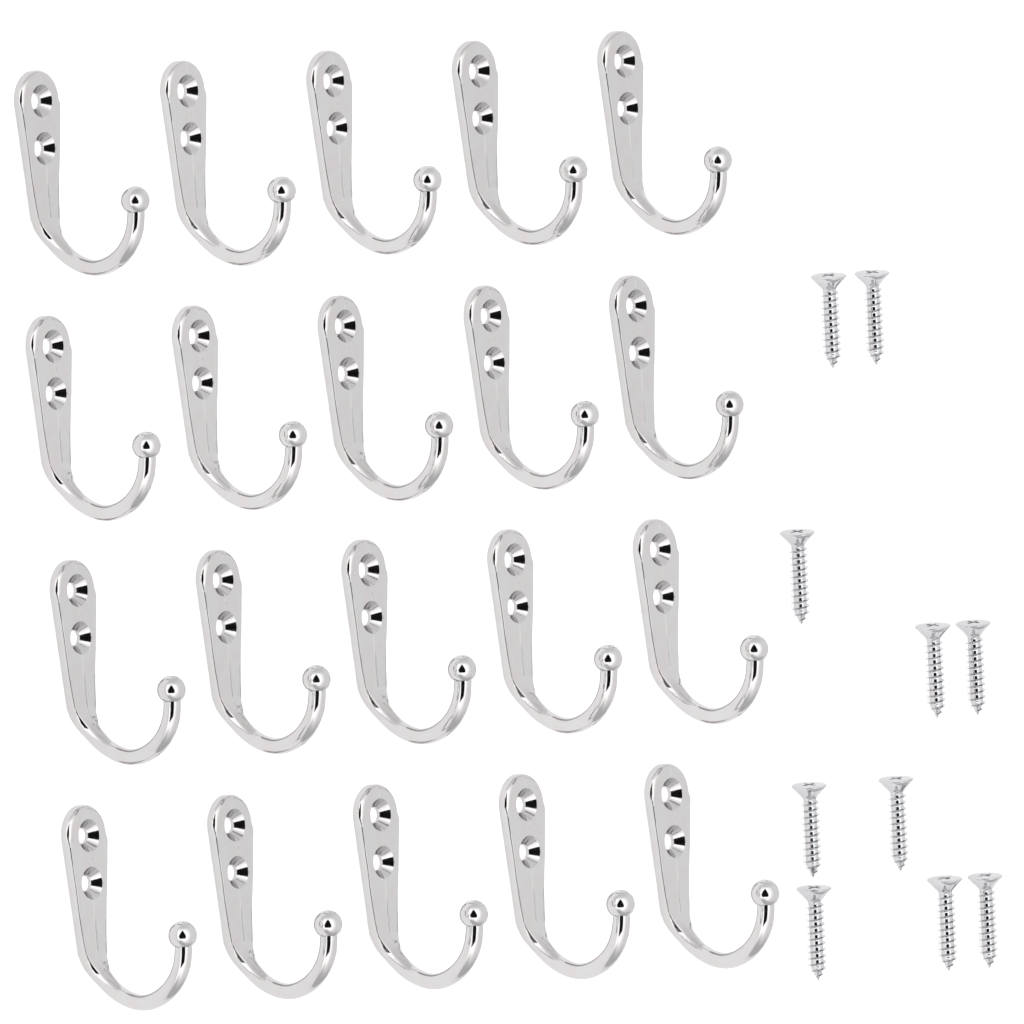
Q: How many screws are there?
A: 10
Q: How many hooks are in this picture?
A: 20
